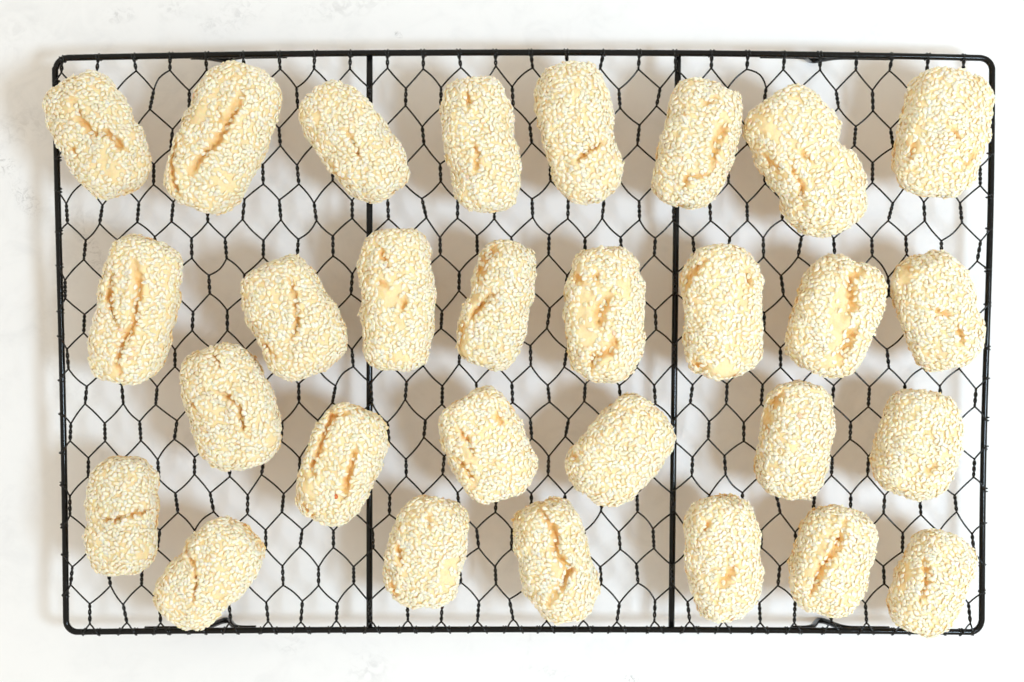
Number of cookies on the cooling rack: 29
